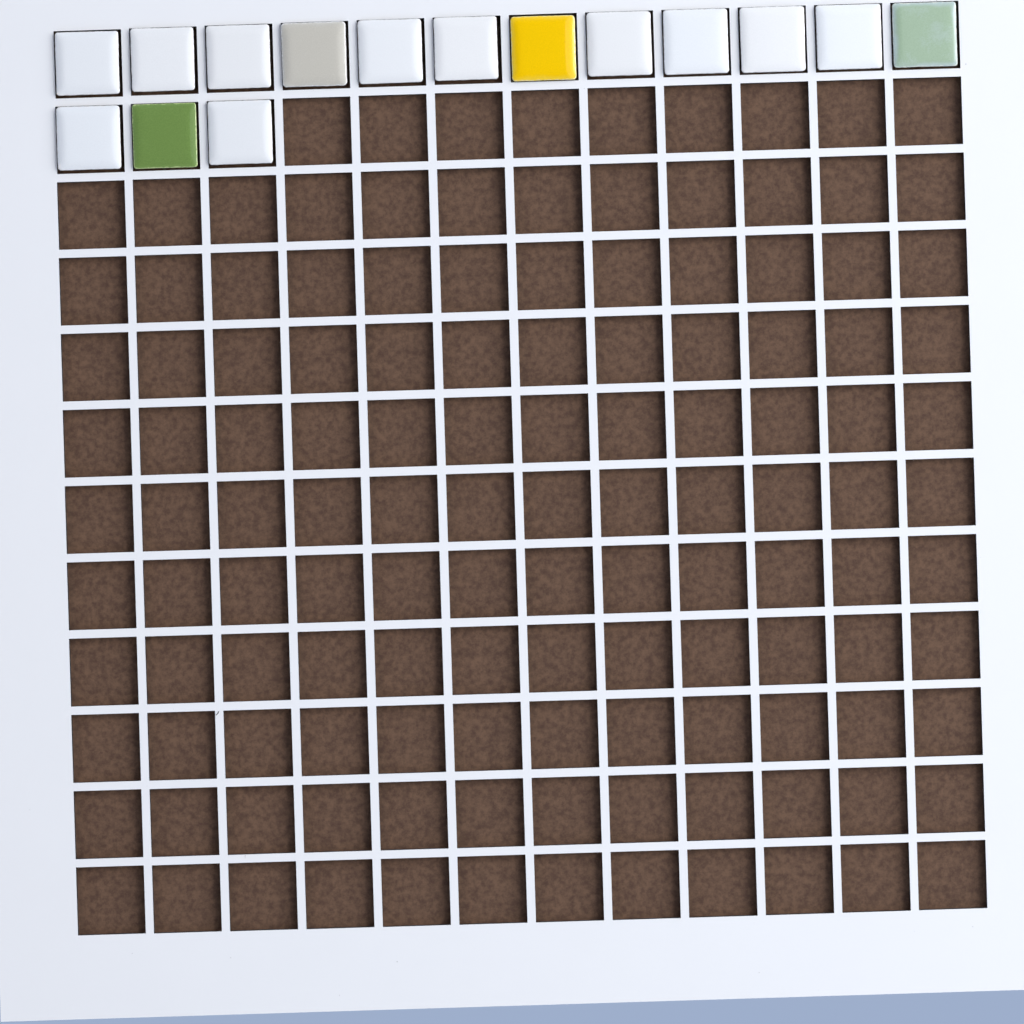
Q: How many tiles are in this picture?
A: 15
